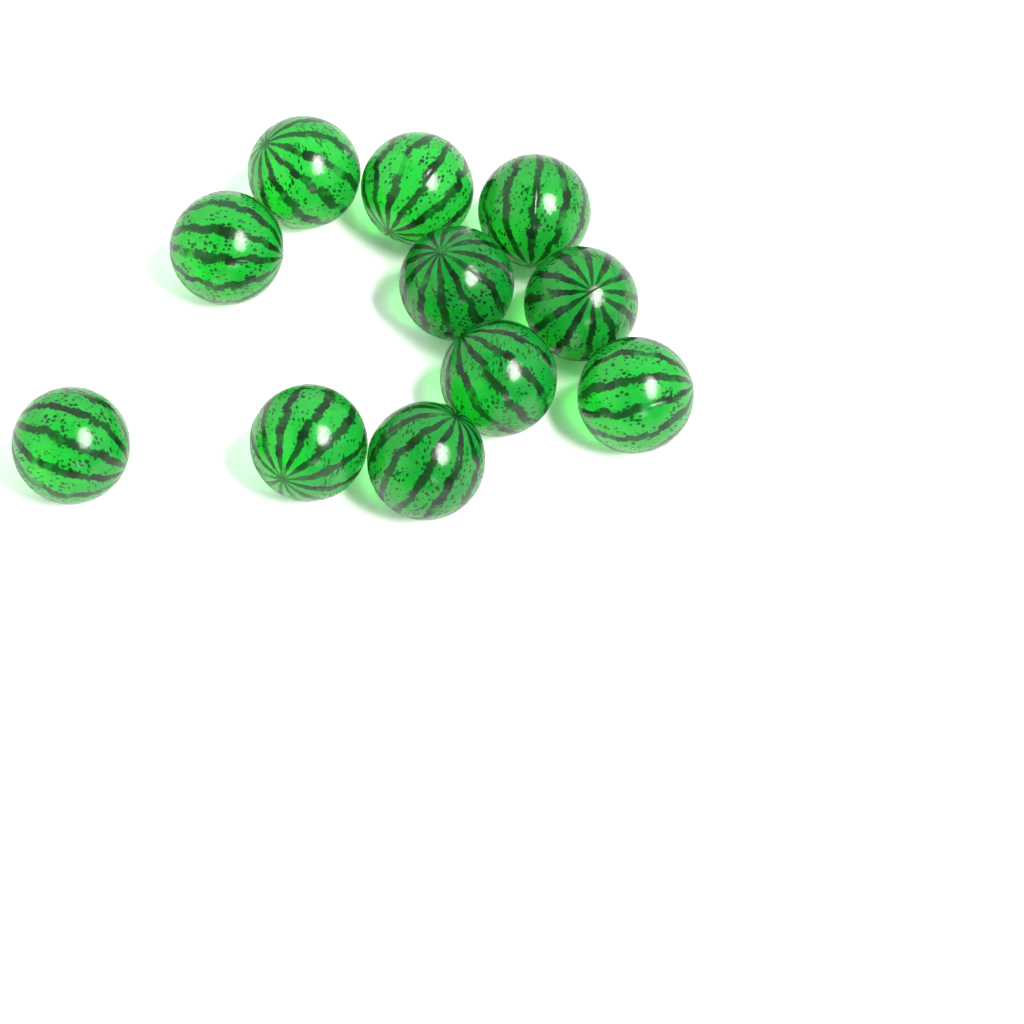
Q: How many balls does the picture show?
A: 11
